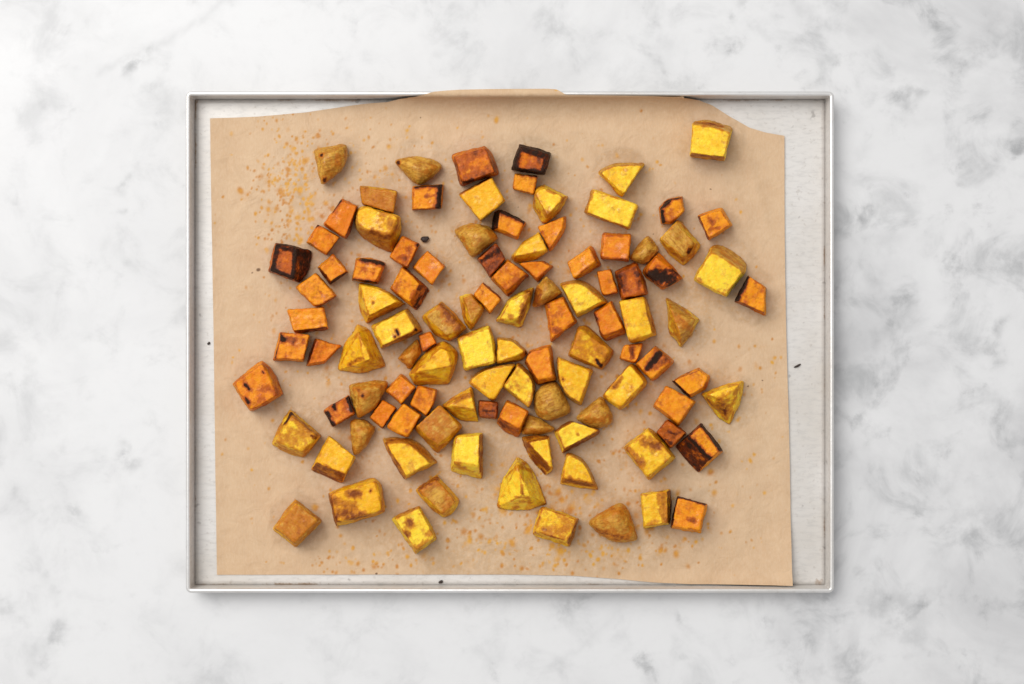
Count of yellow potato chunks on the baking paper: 57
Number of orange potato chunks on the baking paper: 49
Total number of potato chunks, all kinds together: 106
